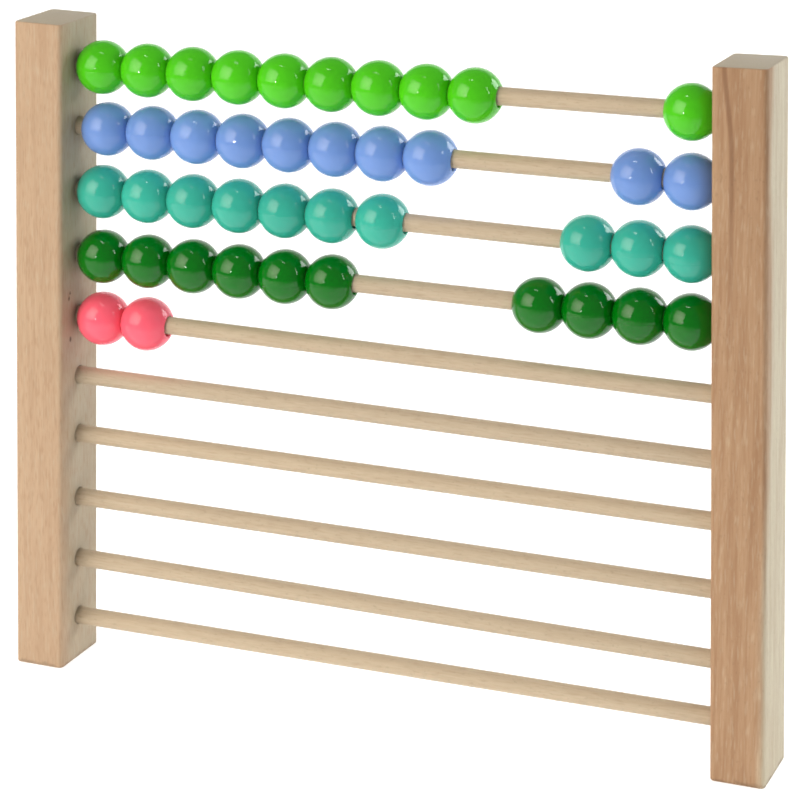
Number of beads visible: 42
